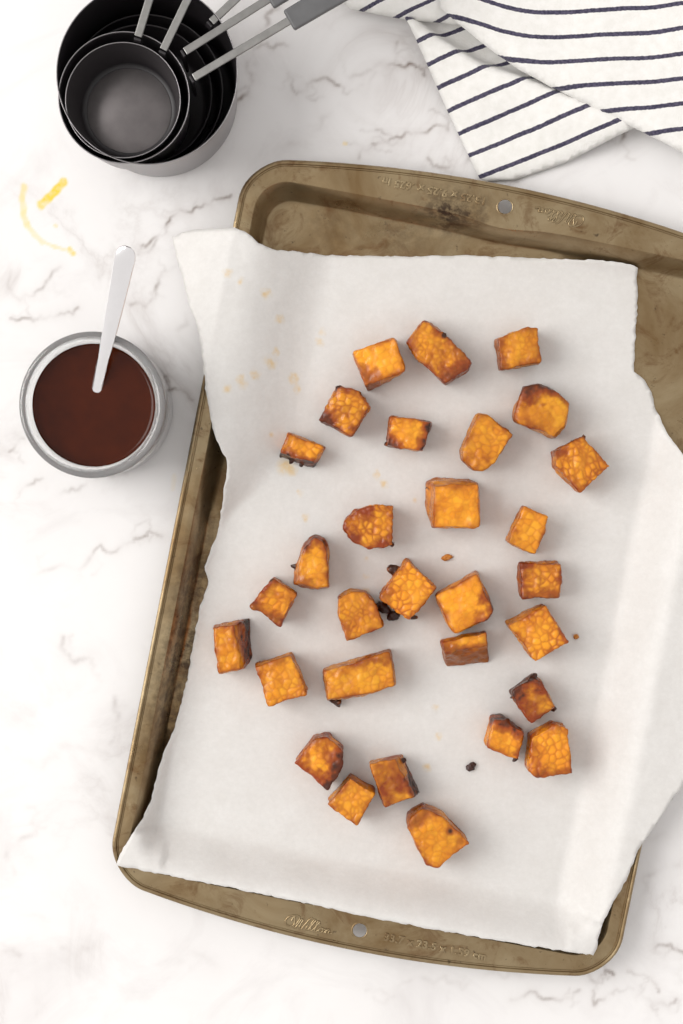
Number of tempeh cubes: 30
